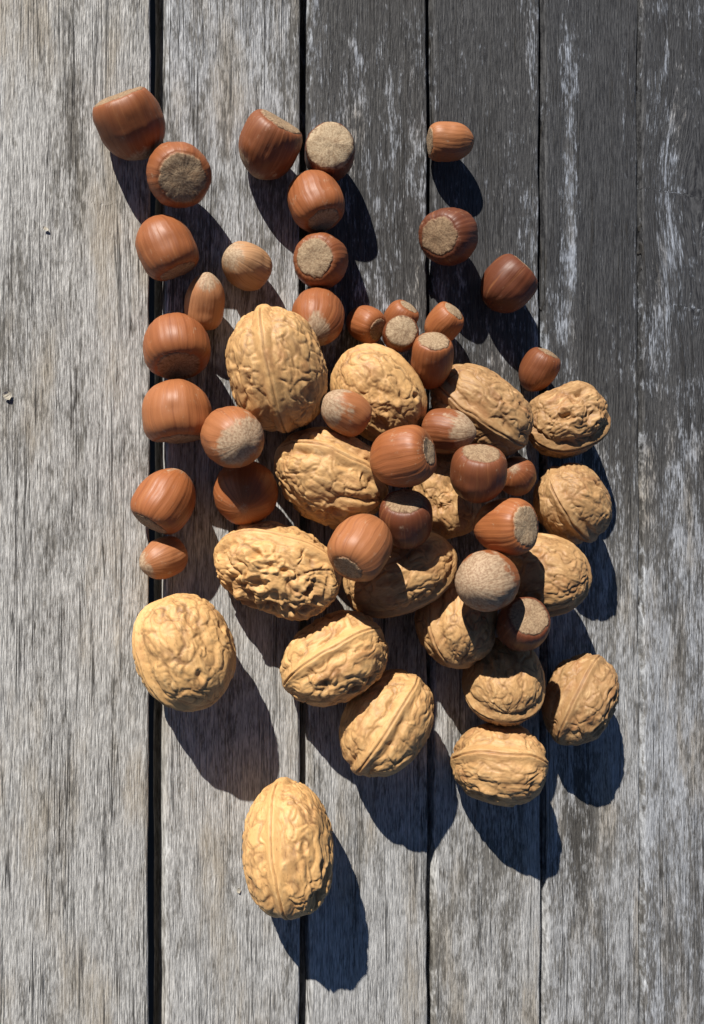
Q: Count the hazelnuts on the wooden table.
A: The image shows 35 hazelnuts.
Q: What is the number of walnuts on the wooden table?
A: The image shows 18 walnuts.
